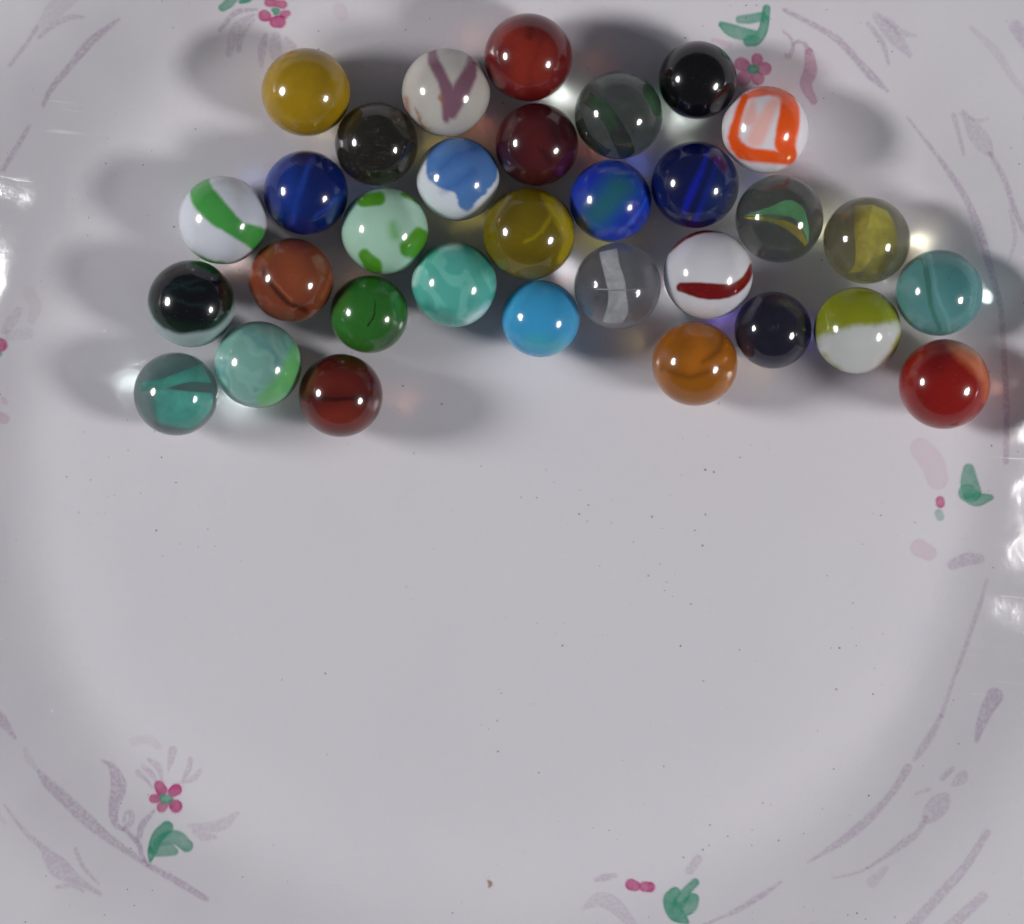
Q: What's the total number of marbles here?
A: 32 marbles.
